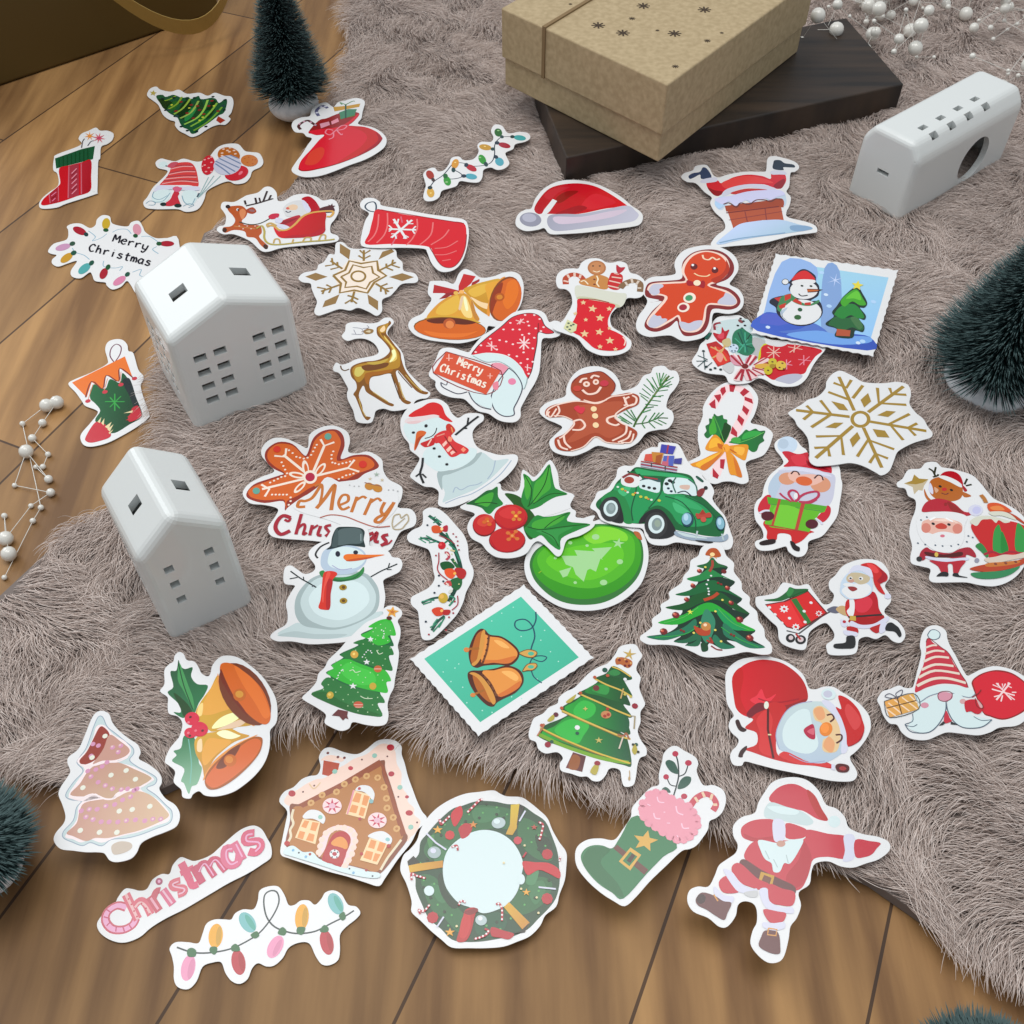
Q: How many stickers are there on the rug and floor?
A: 46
